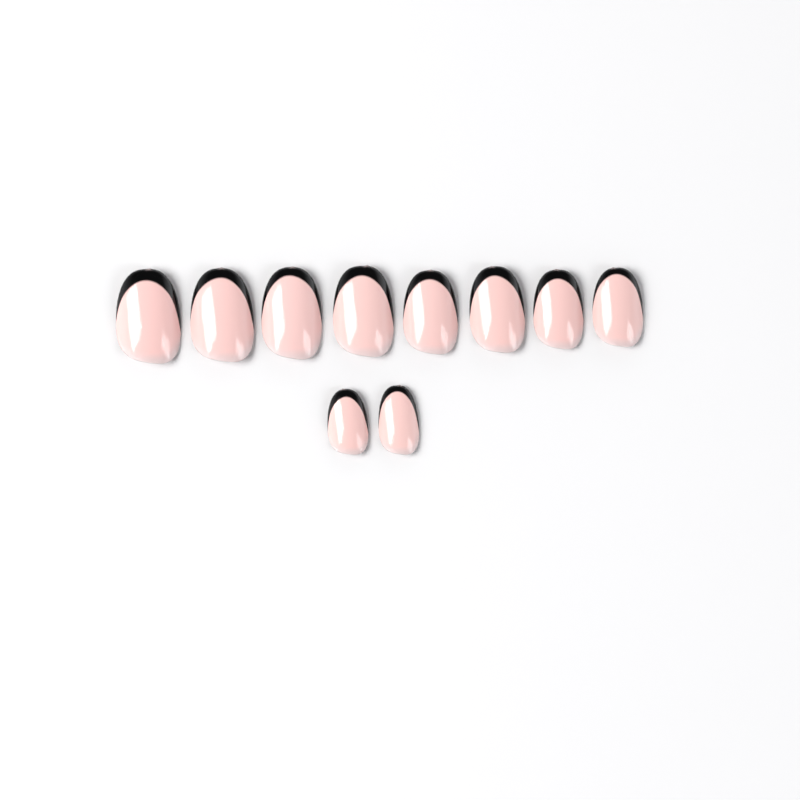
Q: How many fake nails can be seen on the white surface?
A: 10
